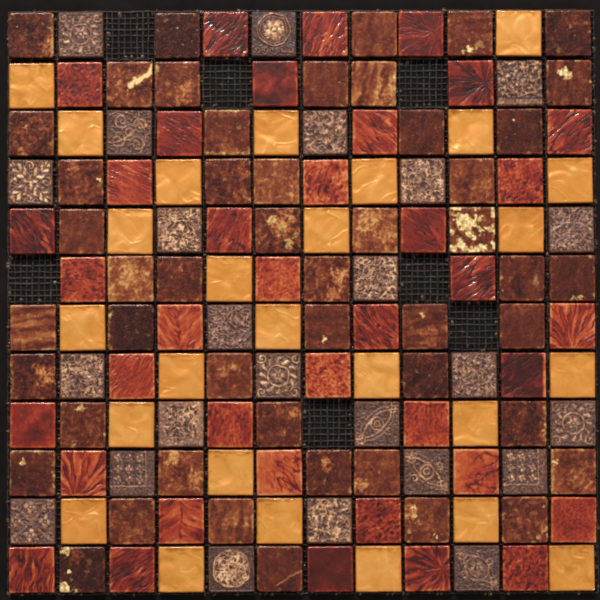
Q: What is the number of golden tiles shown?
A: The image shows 26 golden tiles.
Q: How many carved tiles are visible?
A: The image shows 24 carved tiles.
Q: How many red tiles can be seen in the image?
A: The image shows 38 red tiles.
